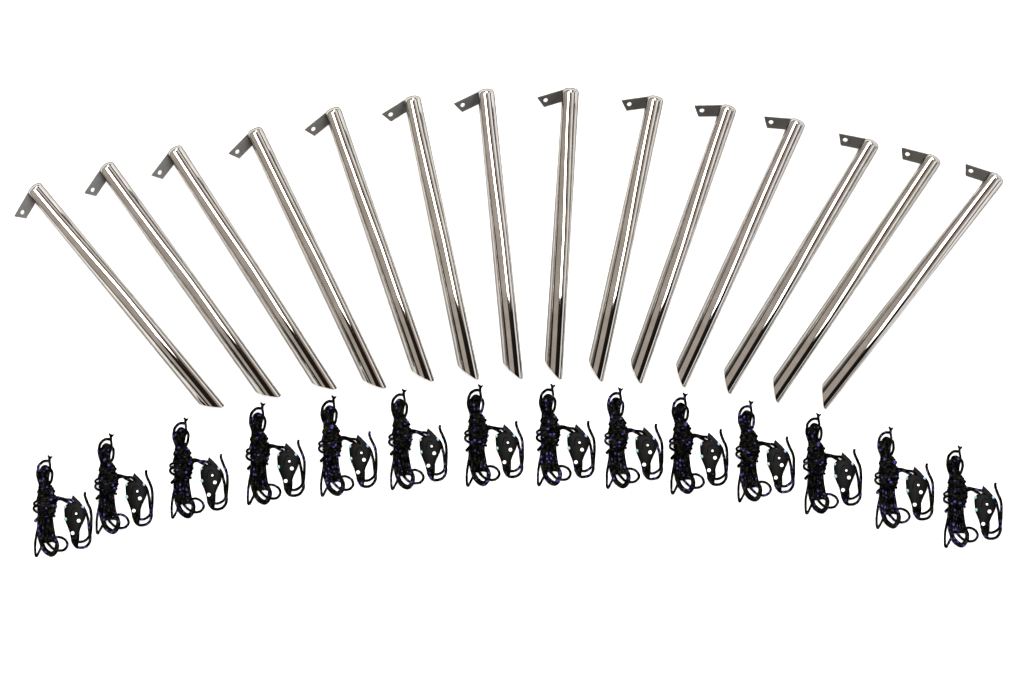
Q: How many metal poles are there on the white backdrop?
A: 14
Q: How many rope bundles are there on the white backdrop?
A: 14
